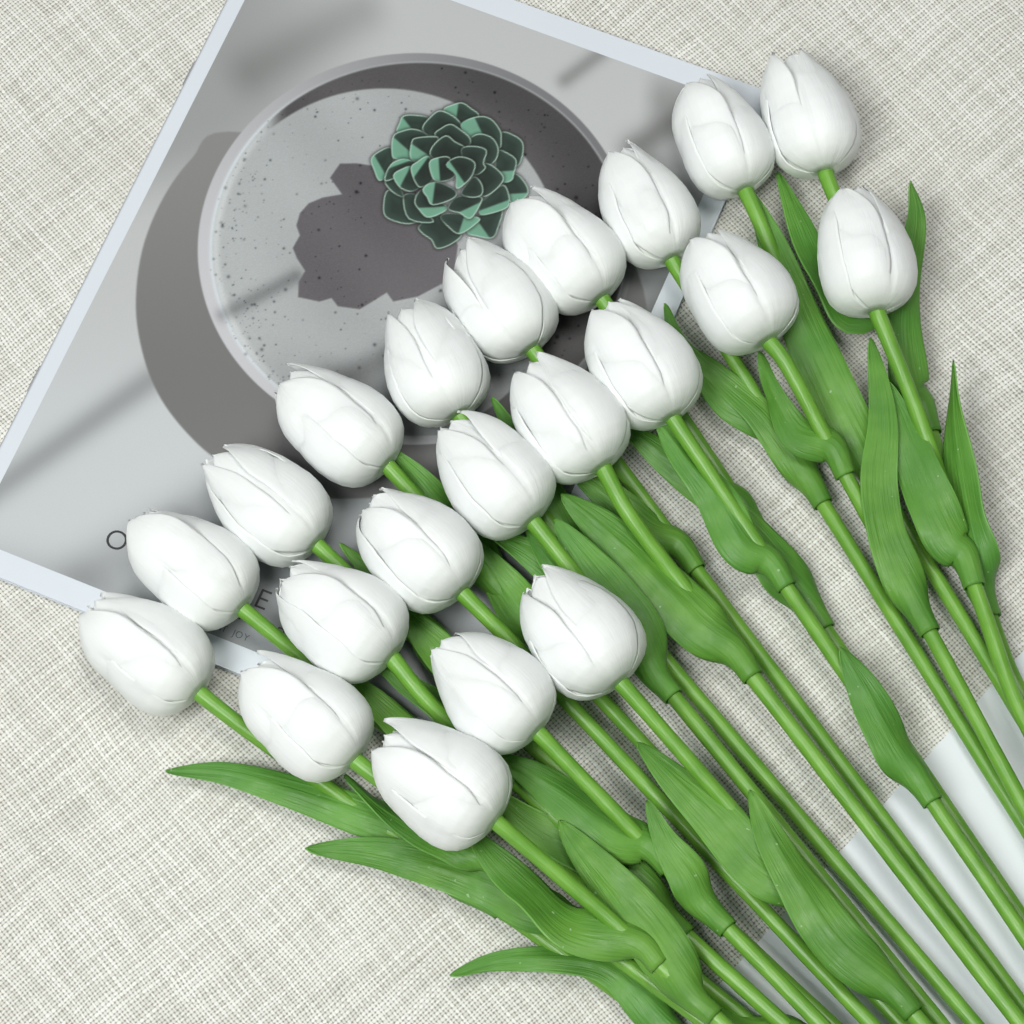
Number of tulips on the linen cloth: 21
